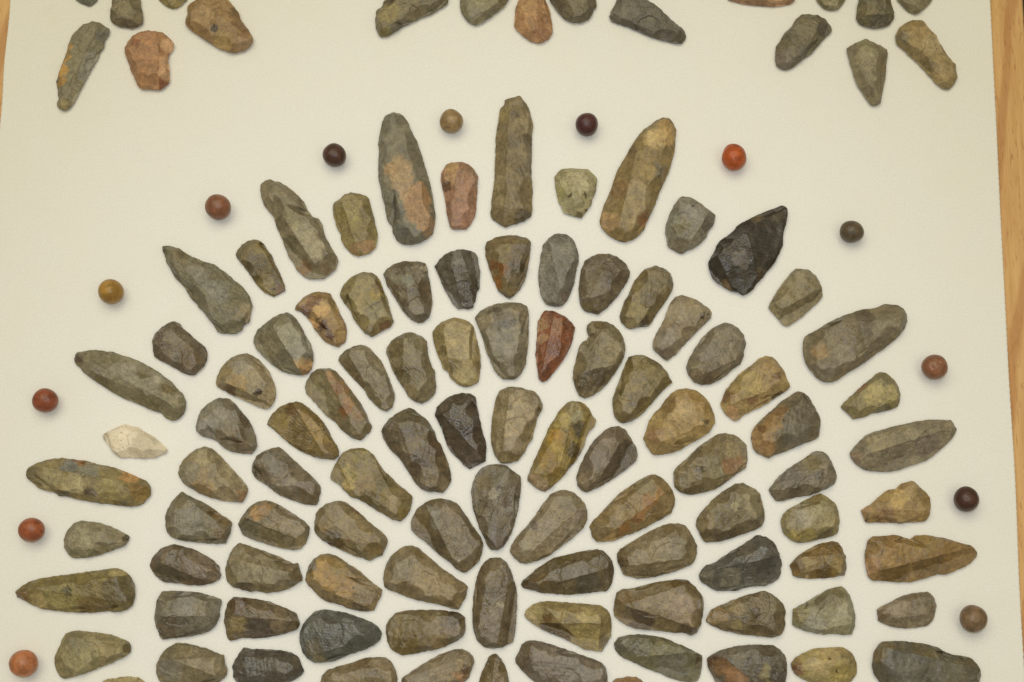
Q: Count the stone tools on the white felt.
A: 116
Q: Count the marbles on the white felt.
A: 13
